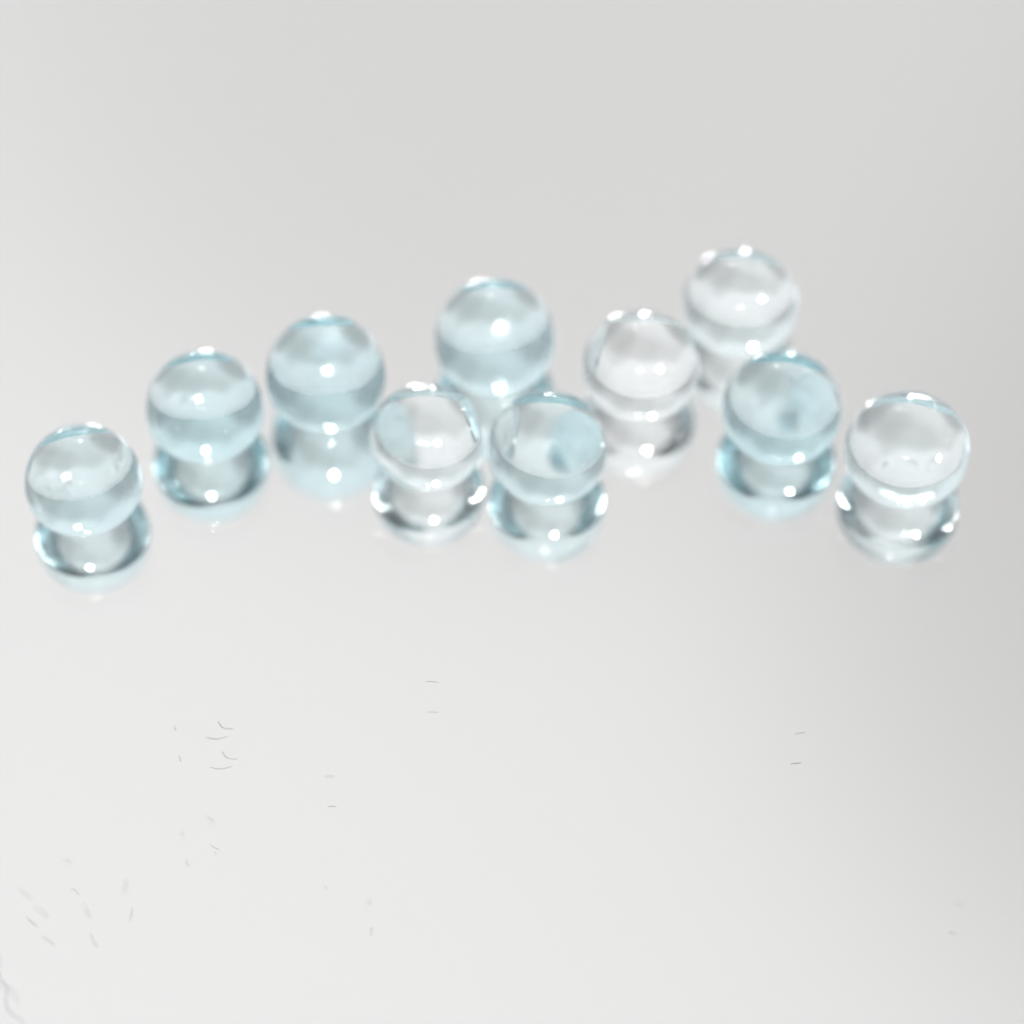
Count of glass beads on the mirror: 10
